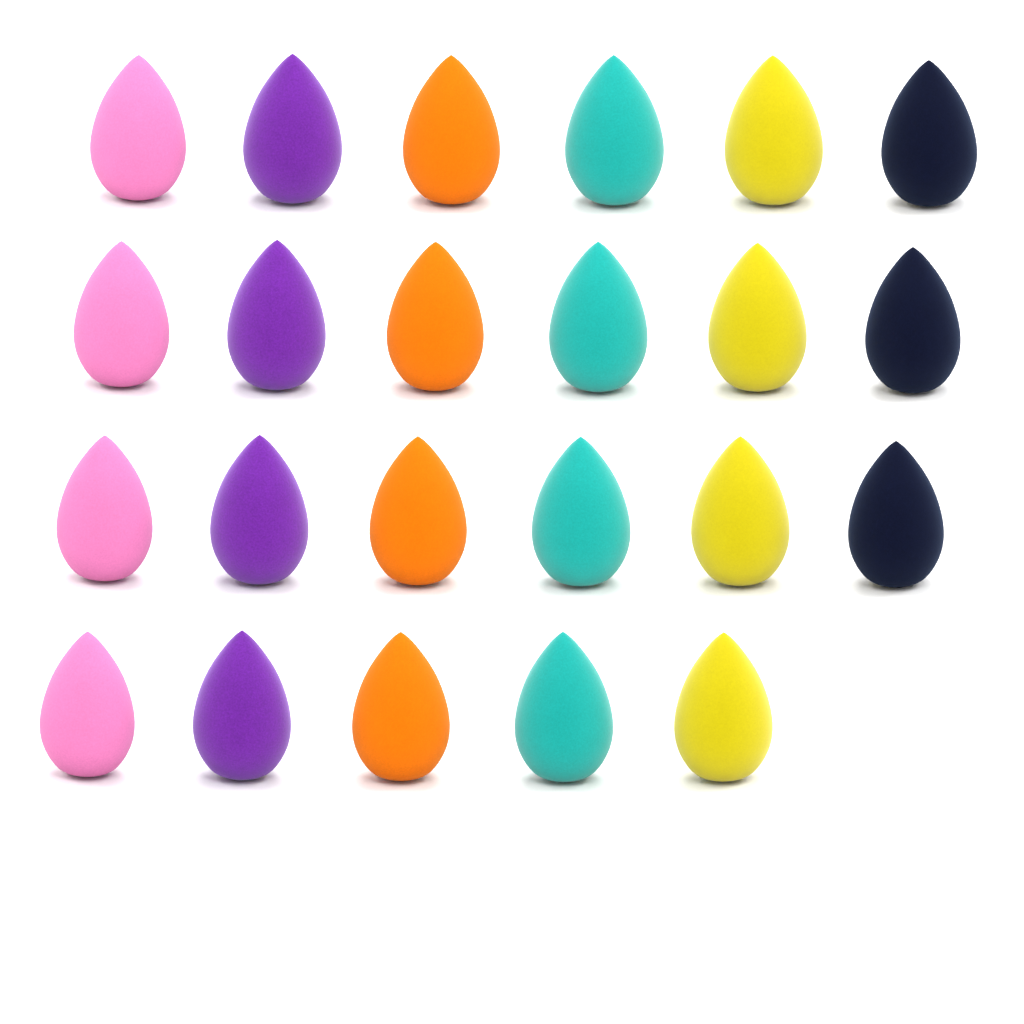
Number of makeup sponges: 23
